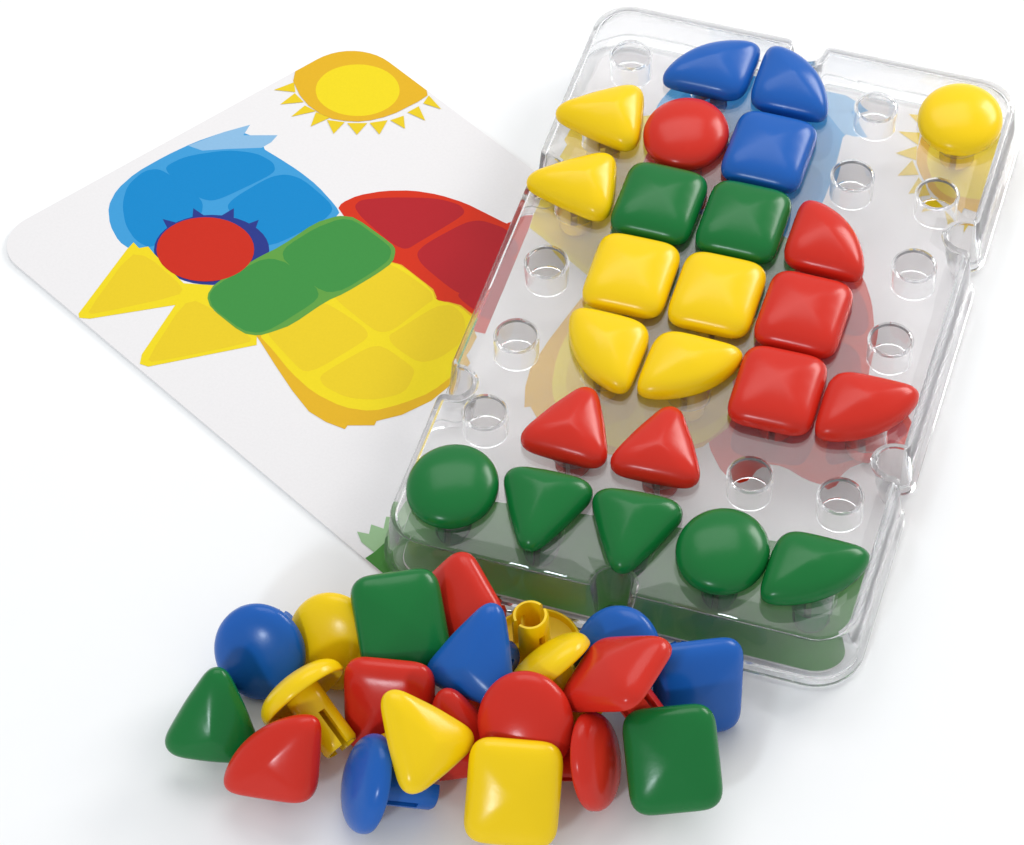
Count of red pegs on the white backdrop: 14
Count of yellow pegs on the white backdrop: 13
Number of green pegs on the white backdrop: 10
